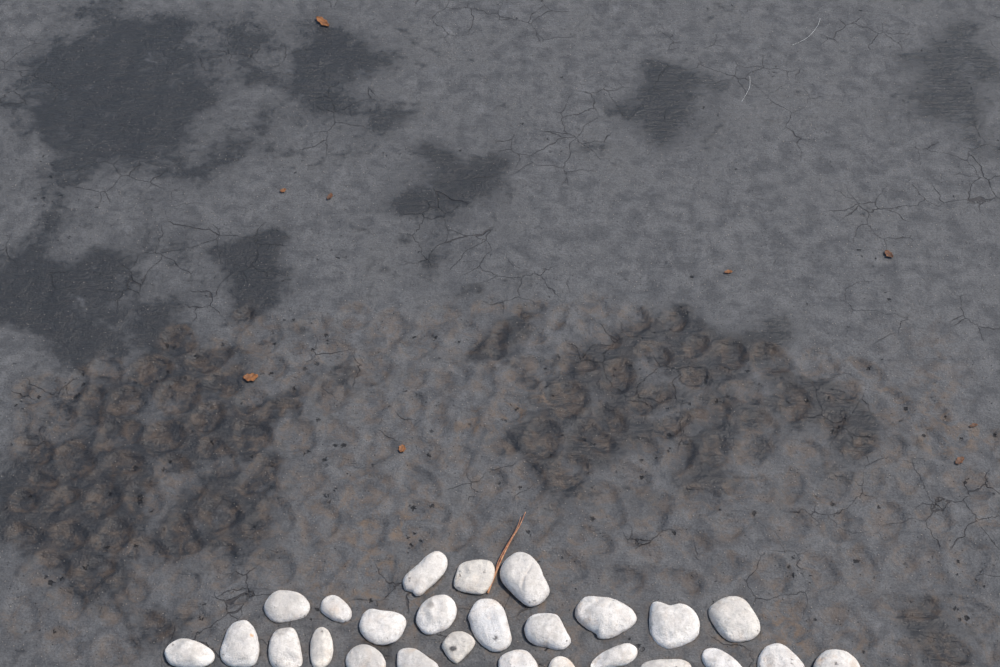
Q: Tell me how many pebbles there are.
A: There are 26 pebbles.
